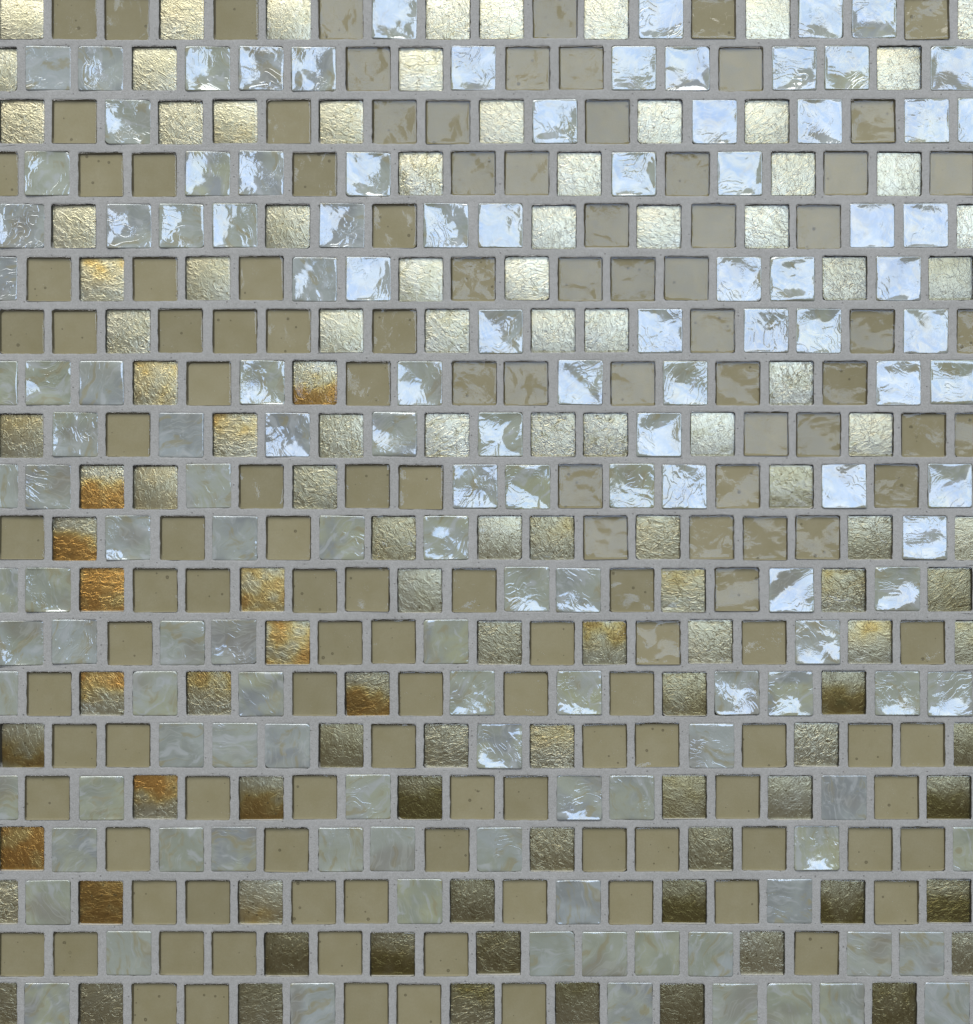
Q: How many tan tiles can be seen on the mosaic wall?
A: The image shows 133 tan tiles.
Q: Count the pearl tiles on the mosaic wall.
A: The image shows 134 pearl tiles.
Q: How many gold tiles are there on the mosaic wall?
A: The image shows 113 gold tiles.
